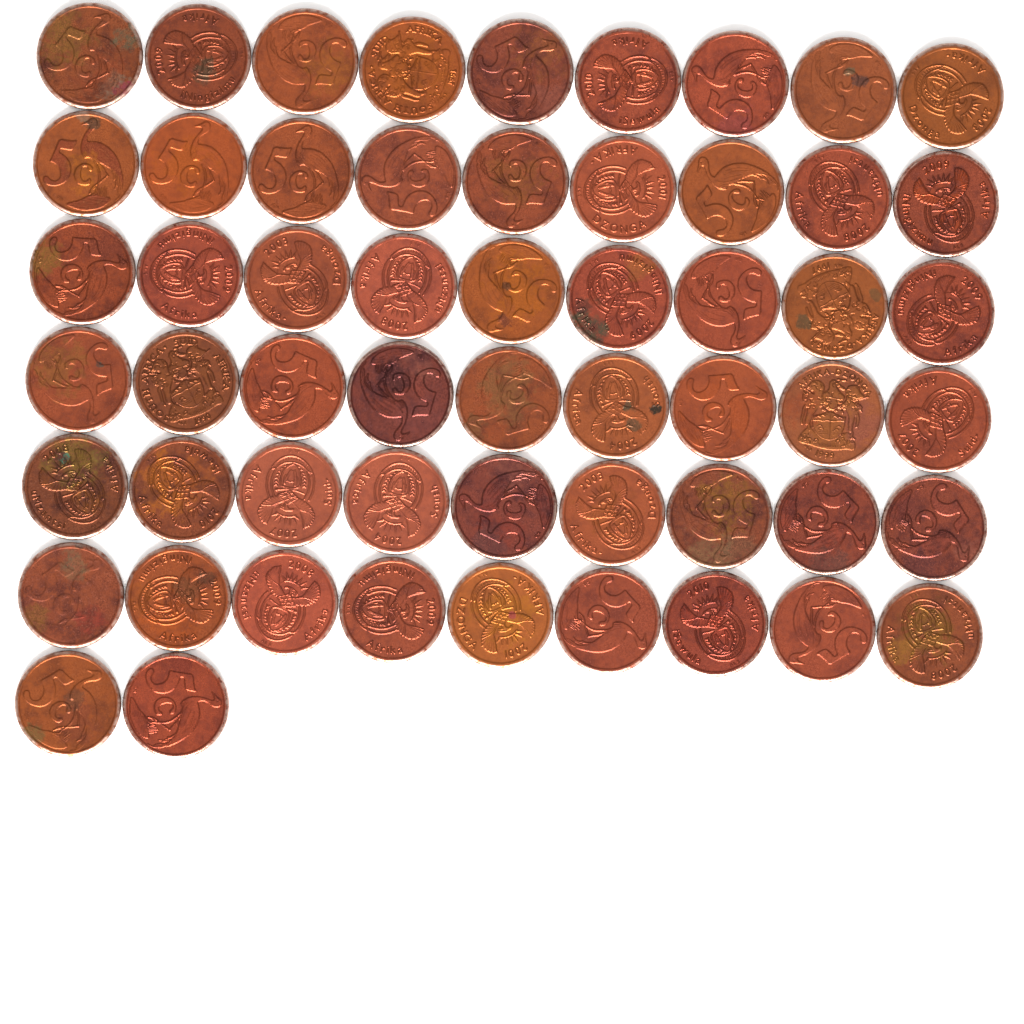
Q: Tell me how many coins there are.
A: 56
